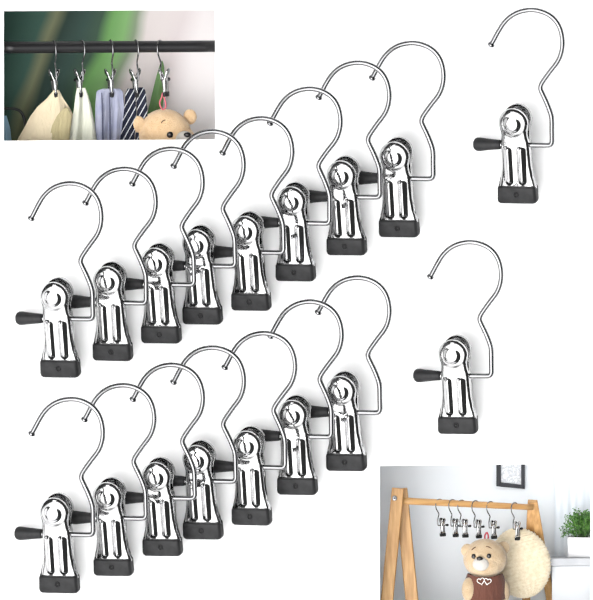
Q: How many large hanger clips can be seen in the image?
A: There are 17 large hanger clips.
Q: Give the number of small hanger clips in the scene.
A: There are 11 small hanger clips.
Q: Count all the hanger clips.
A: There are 28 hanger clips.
